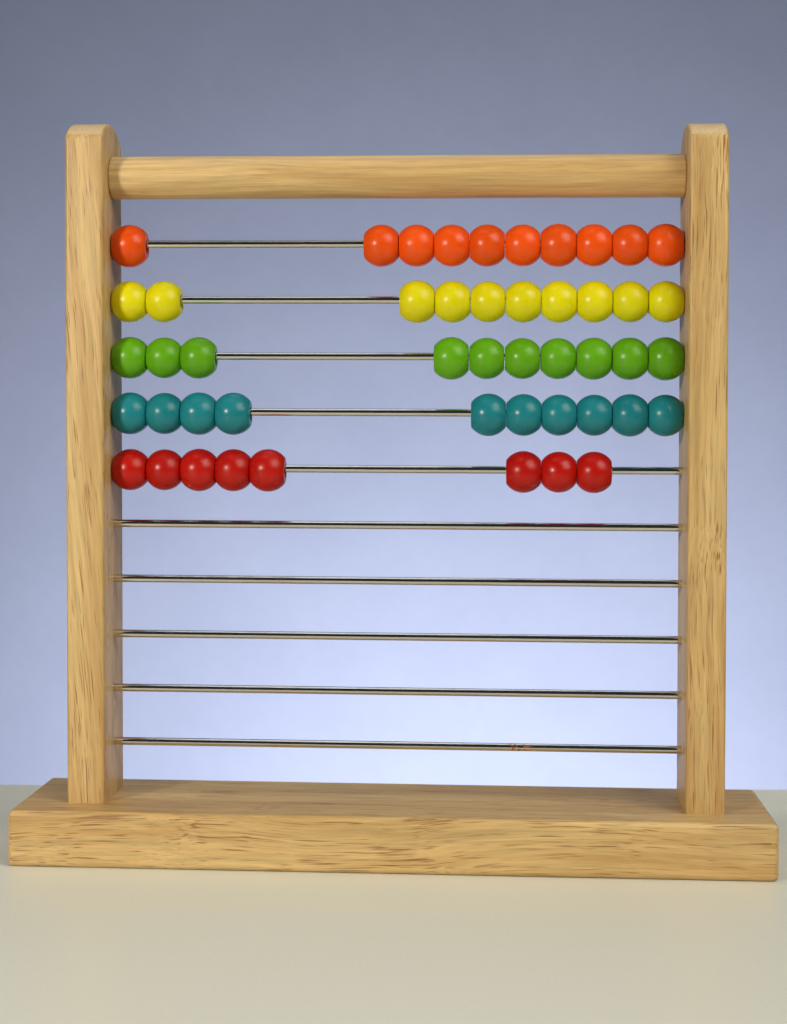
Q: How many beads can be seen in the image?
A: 48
